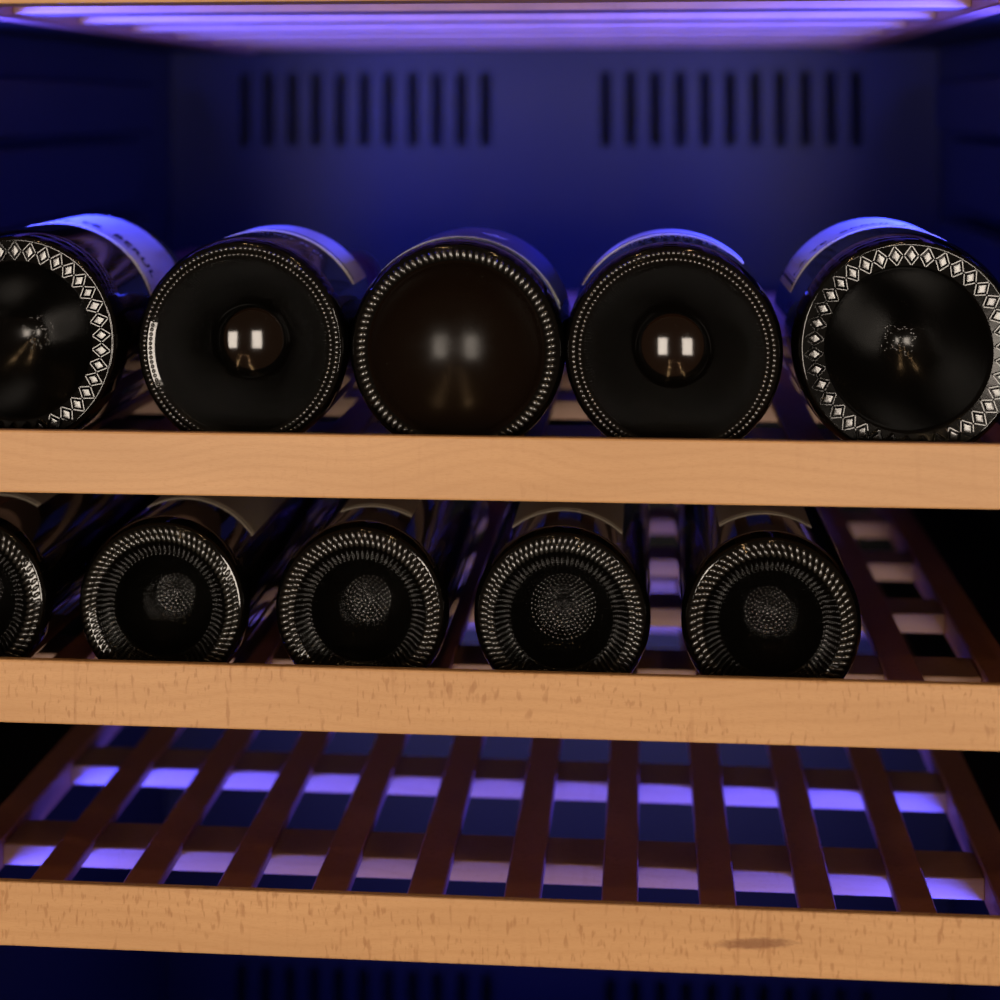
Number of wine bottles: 10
